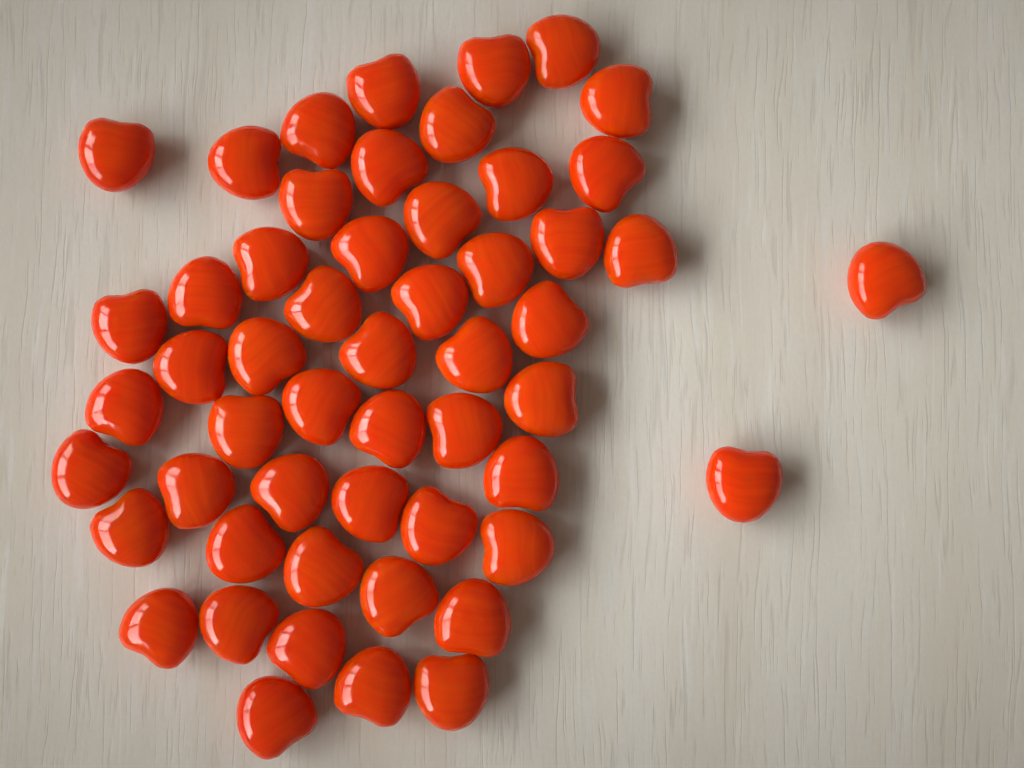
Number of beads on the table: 53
